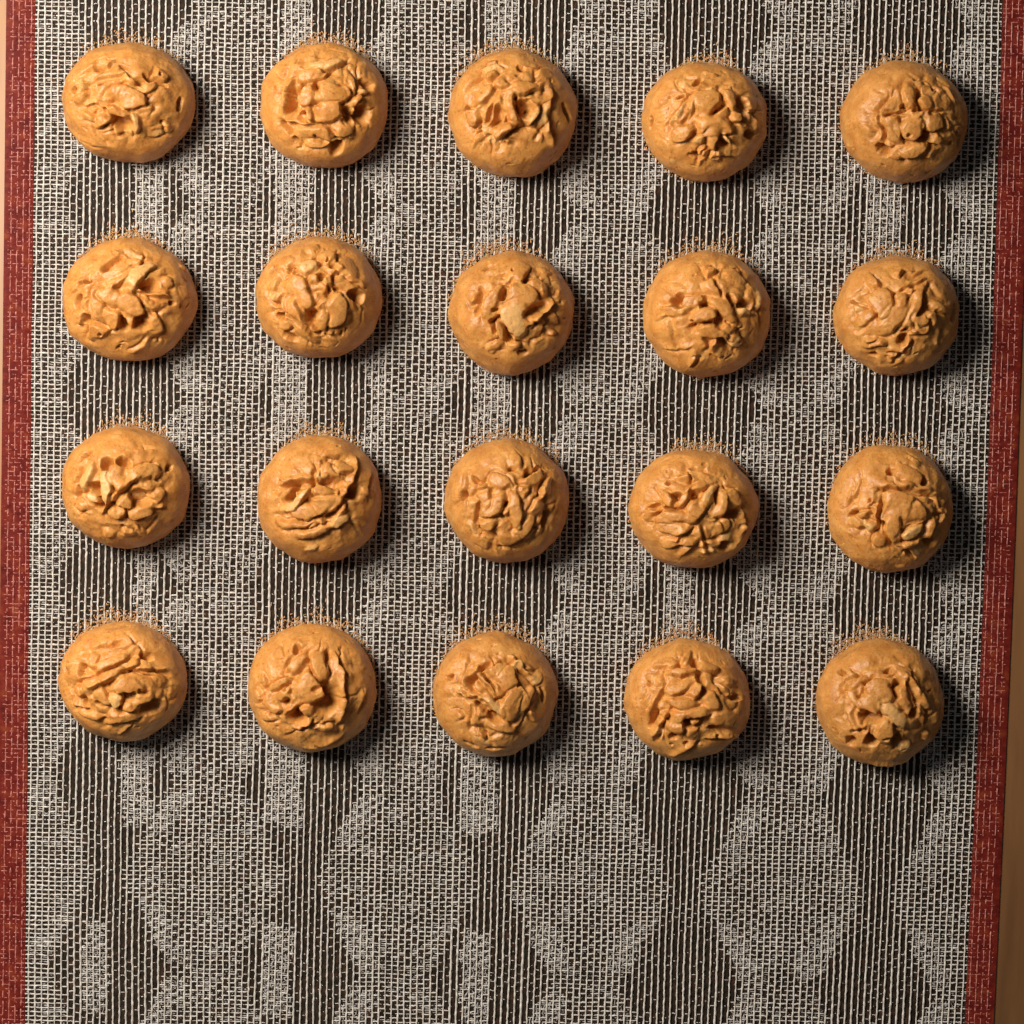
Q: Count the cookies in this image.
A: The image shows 20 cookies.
